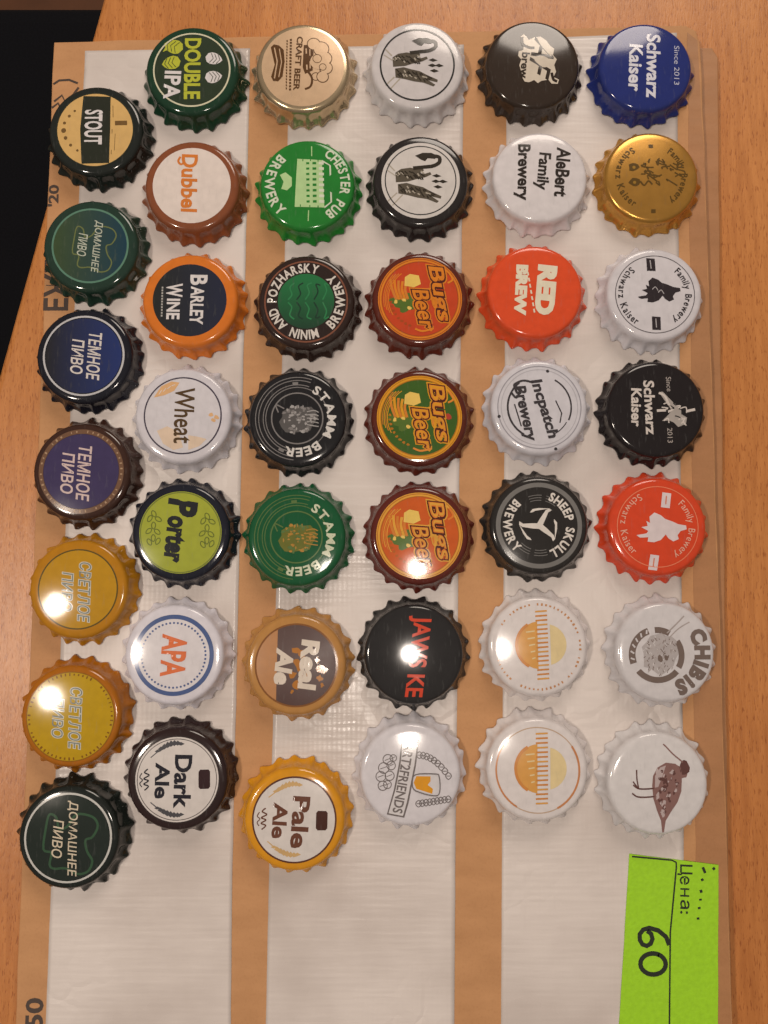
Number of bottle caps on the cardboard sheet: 42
